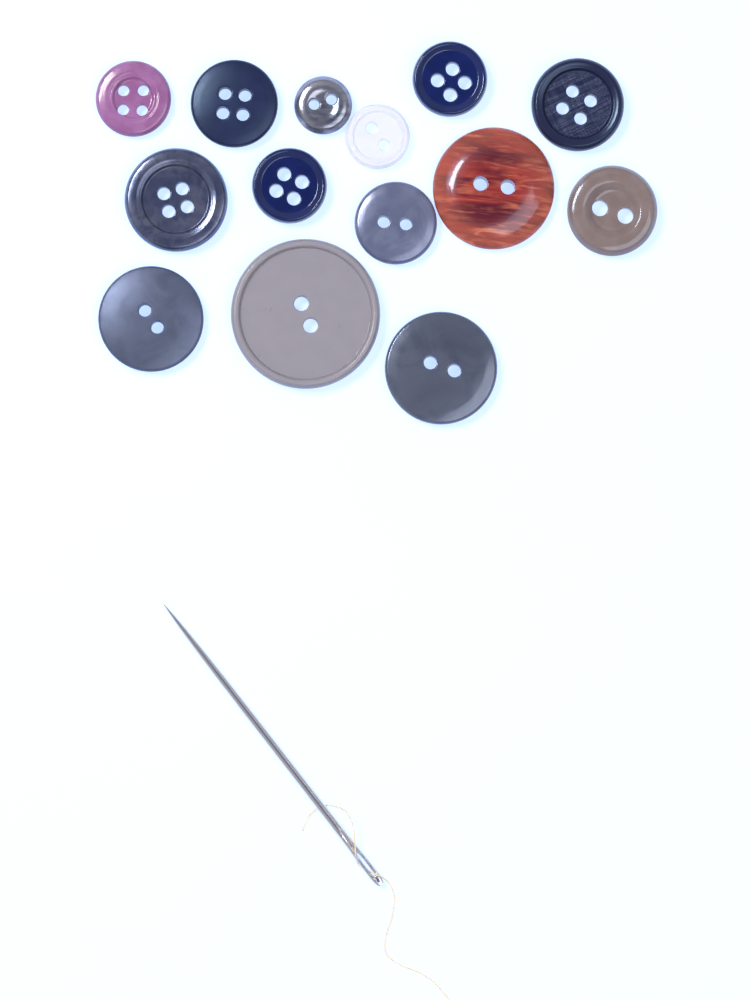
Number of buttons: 14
